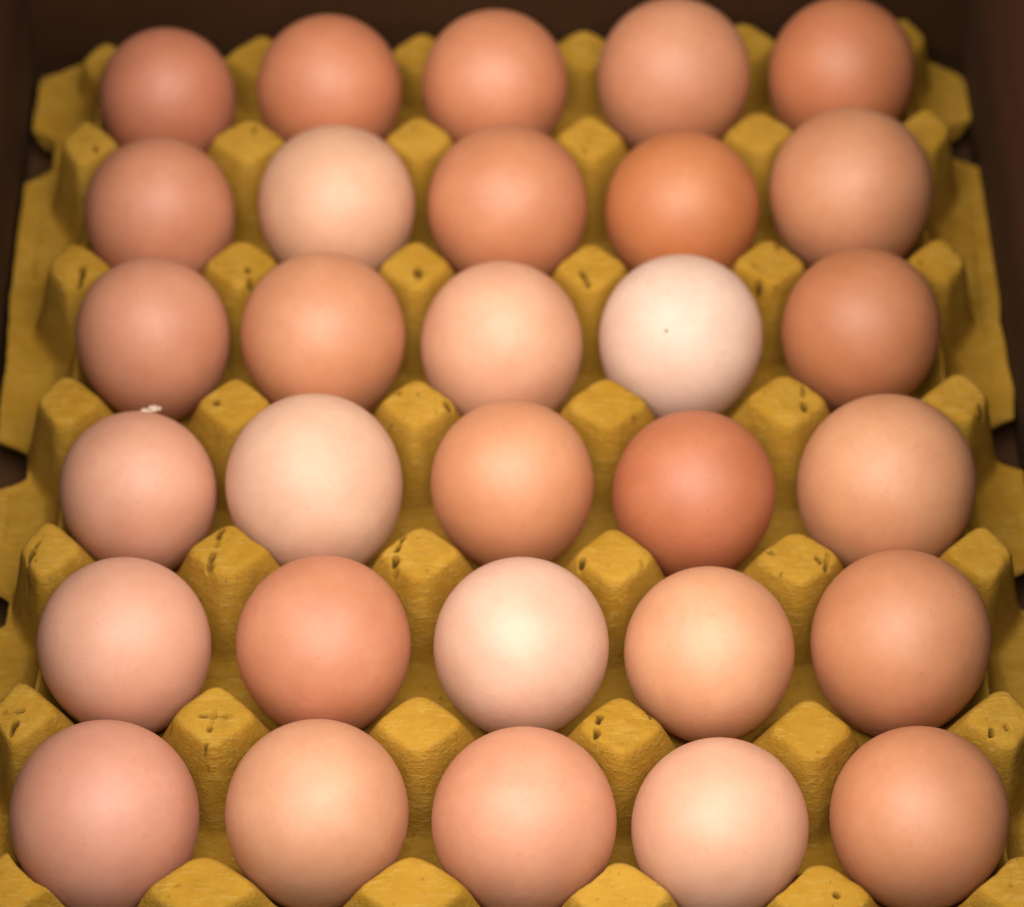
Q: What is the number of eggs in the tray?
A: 30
